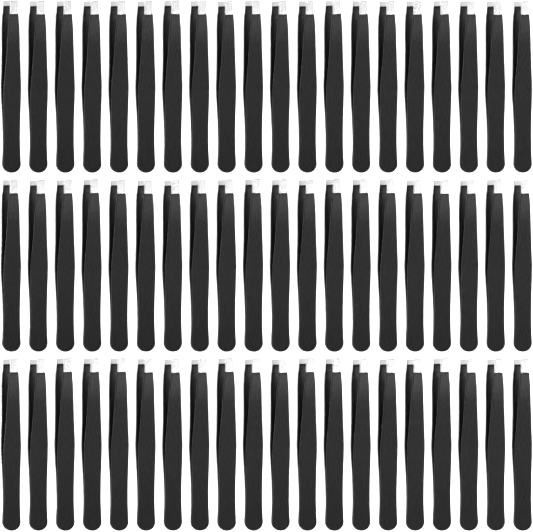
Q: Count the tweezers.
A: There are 60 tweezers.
